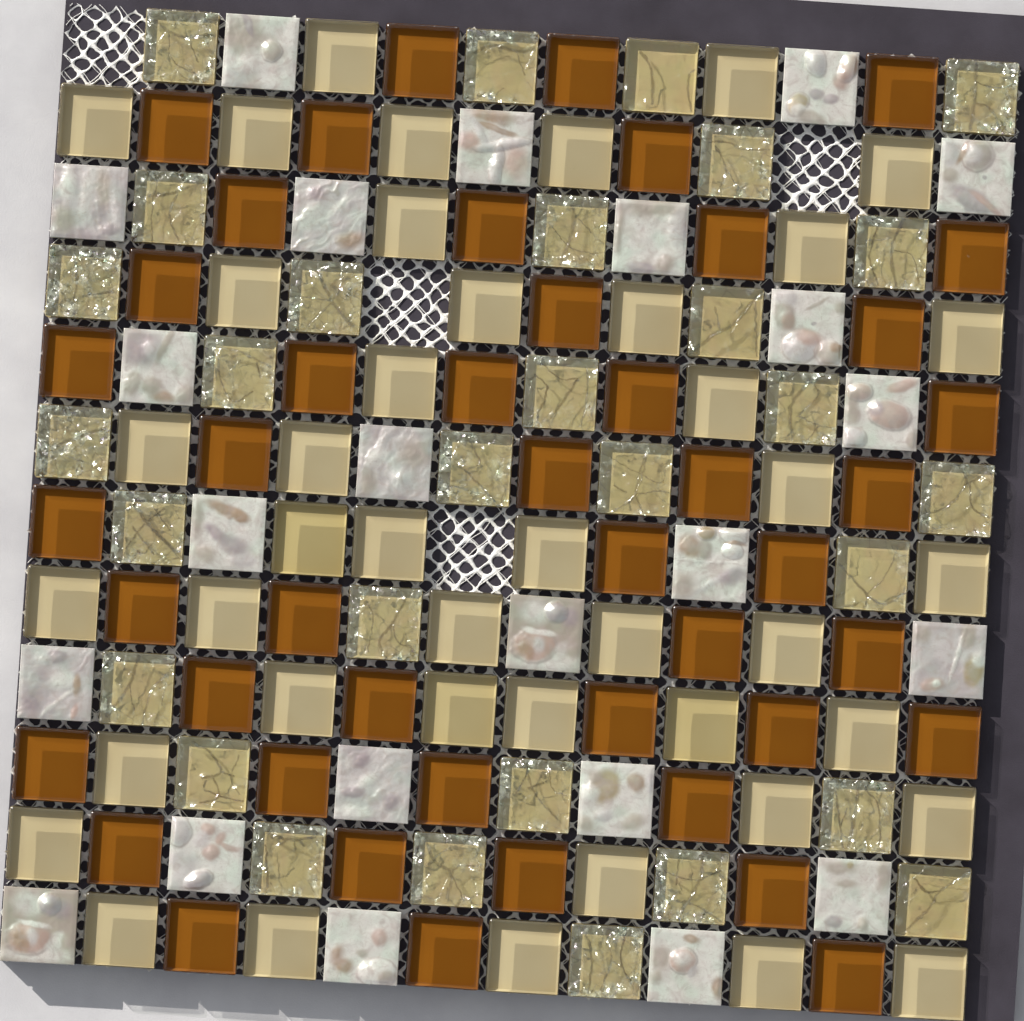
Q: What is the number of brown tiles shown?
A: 45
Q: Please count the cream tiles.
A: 42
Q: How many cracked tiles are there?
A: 30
